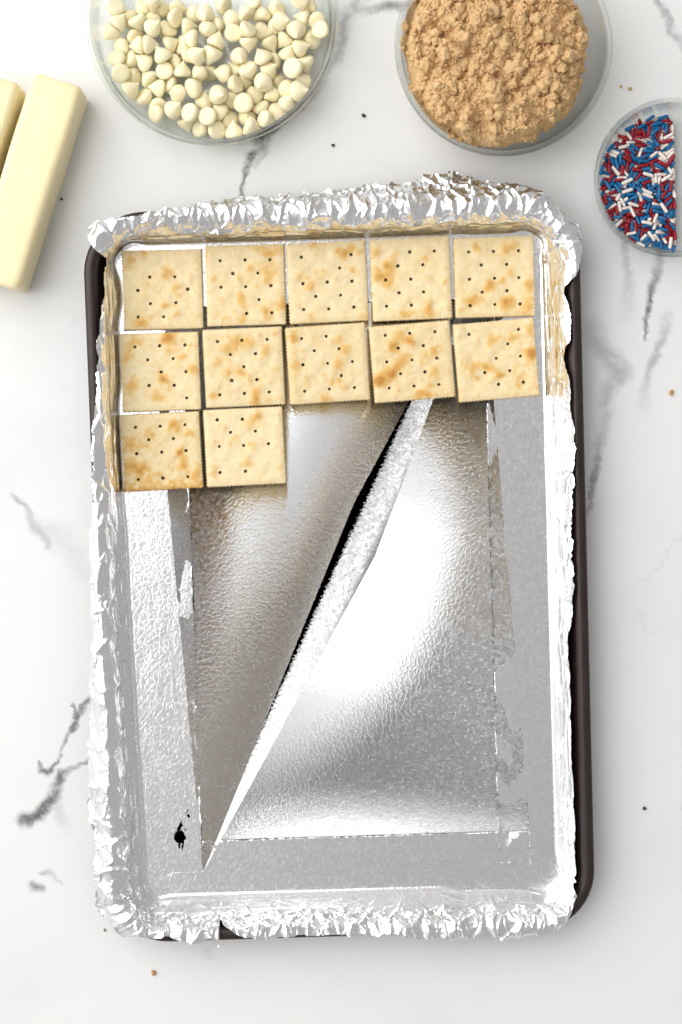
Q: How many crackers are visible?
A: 12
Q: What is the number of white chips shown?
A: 109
